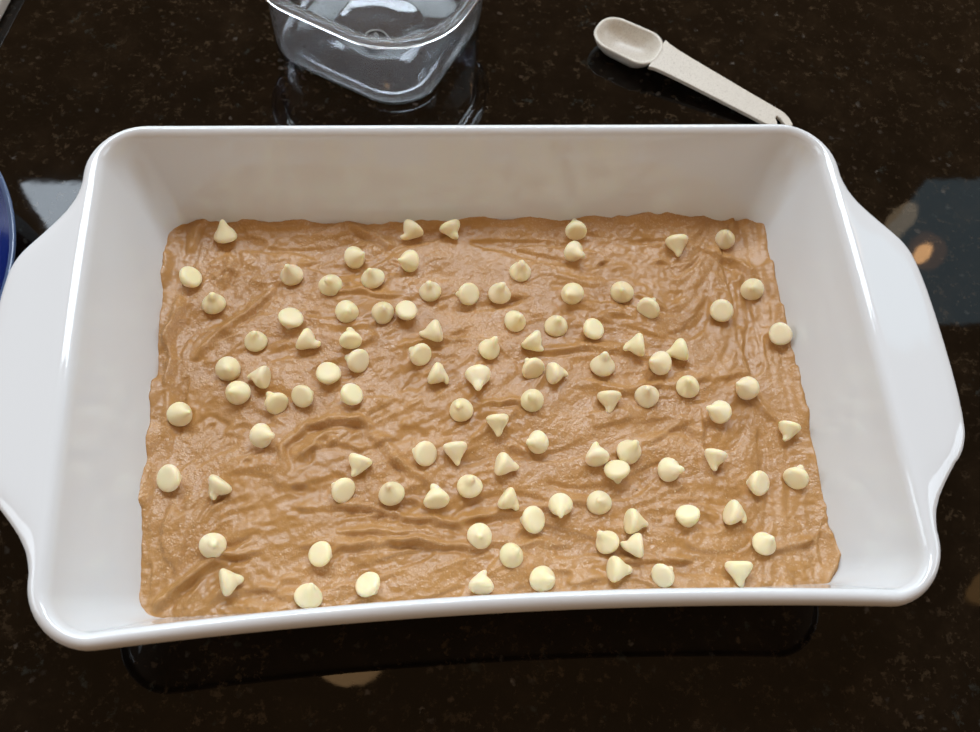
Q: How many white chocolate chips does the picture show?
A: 105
